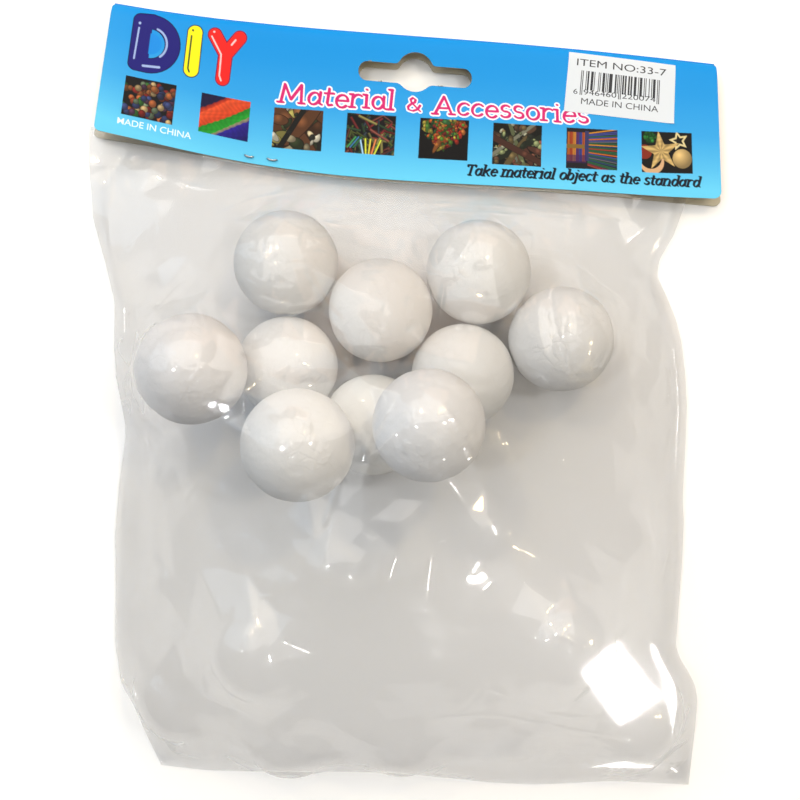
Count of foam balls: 10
